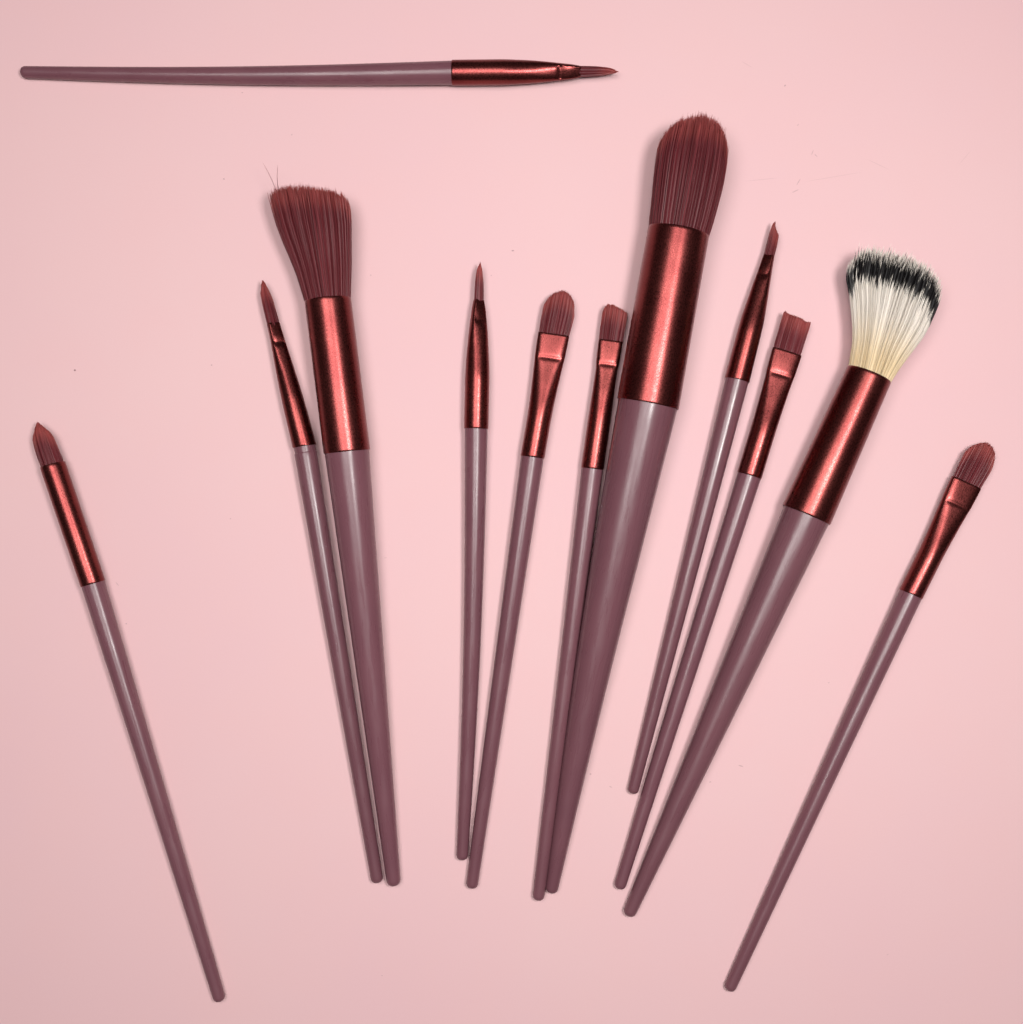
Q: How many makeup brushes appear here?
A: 12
